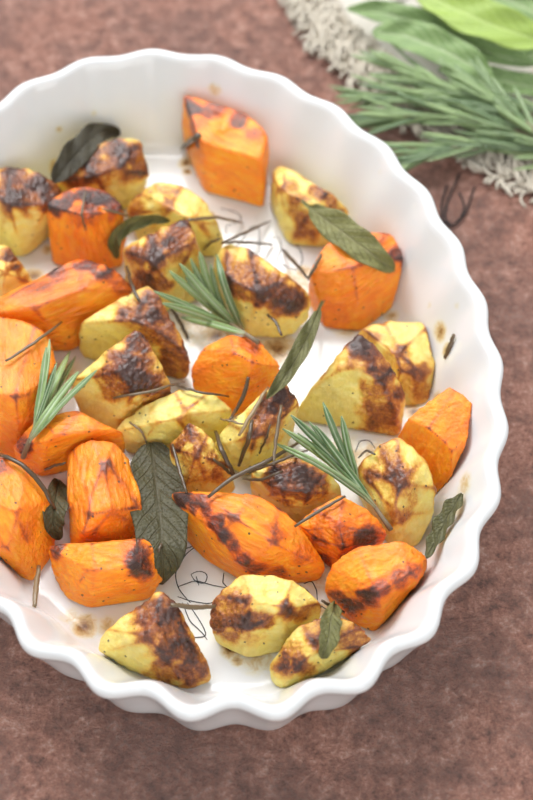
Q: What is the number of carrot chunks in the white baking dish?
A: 14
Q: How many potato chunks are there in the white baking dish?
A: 19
